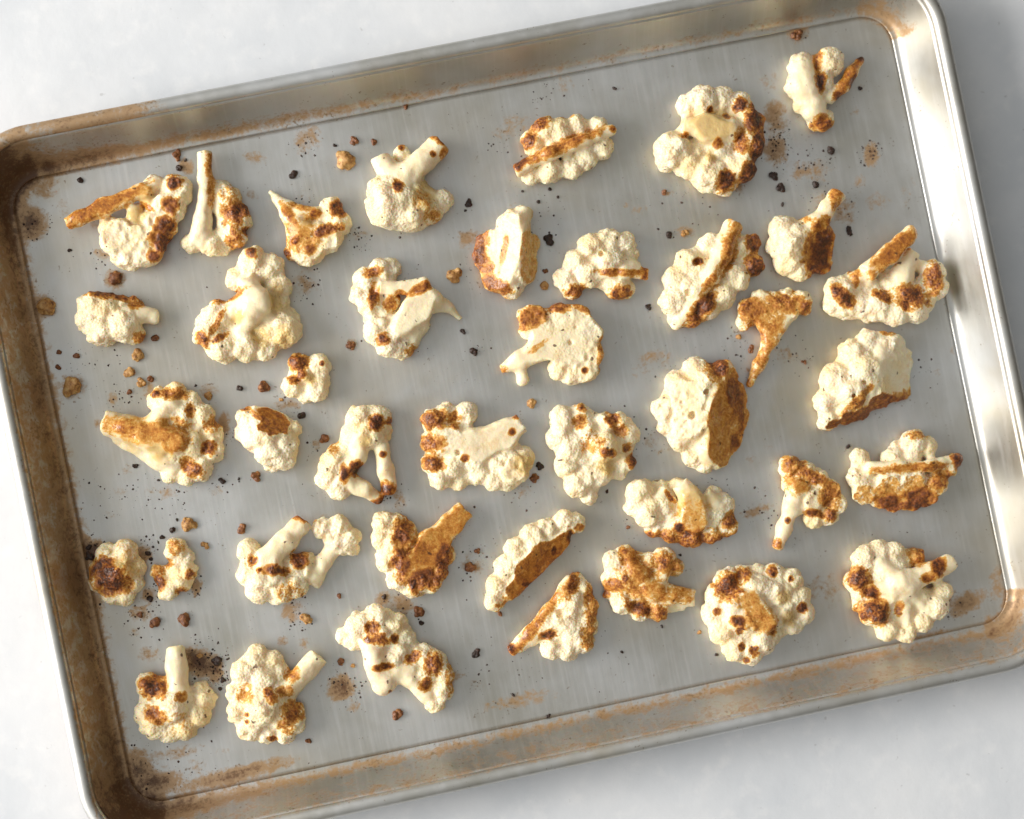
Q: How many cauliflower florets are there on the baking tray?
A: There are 40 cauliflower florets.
